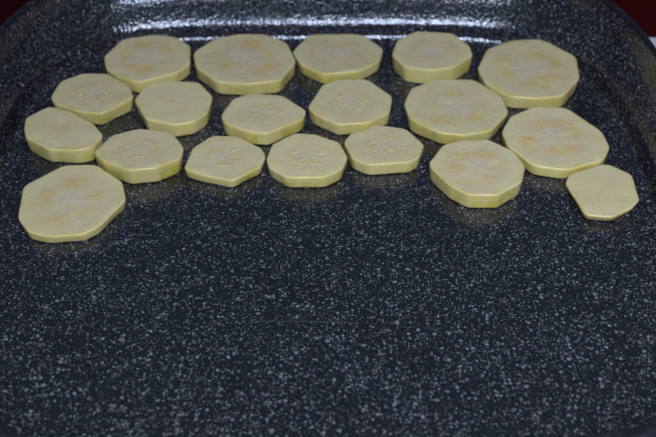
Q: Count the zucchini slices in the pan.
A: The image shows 19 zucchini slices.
